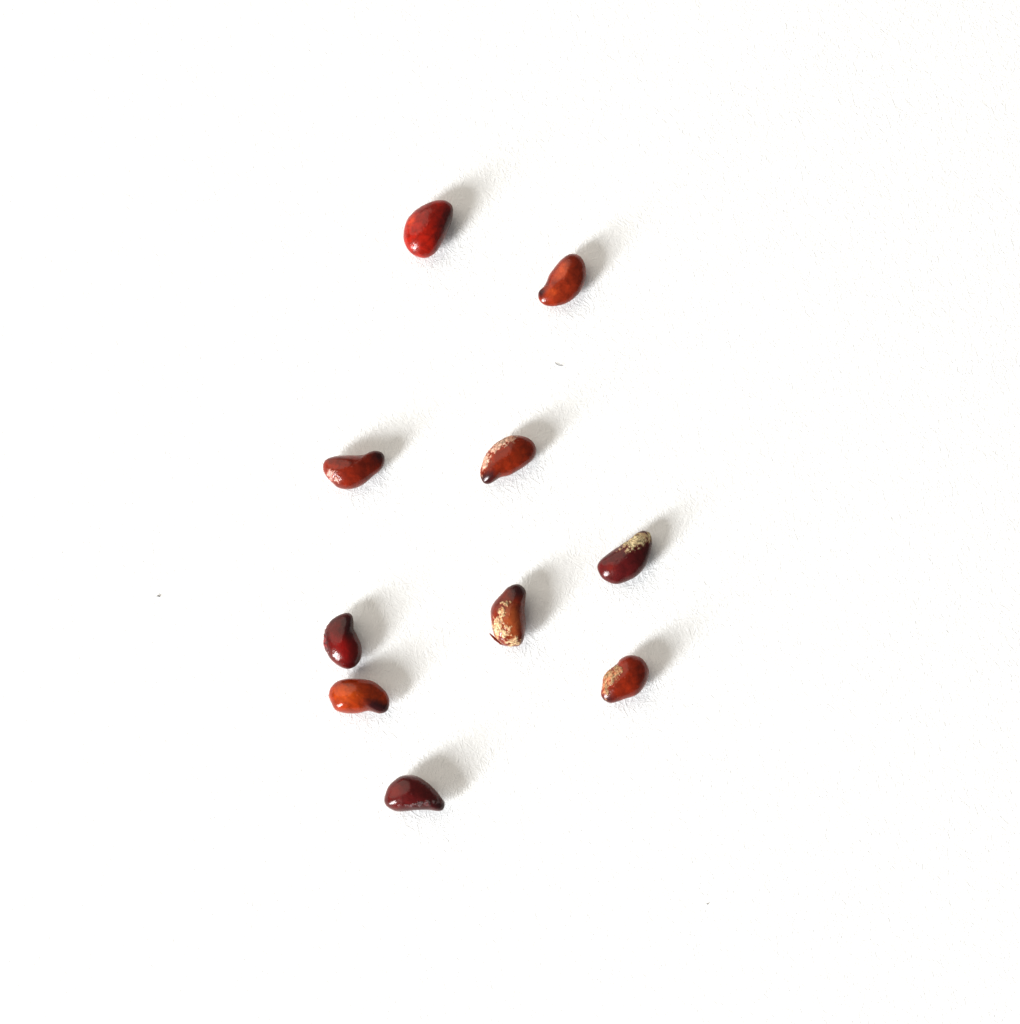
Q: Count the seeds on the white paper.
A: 10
